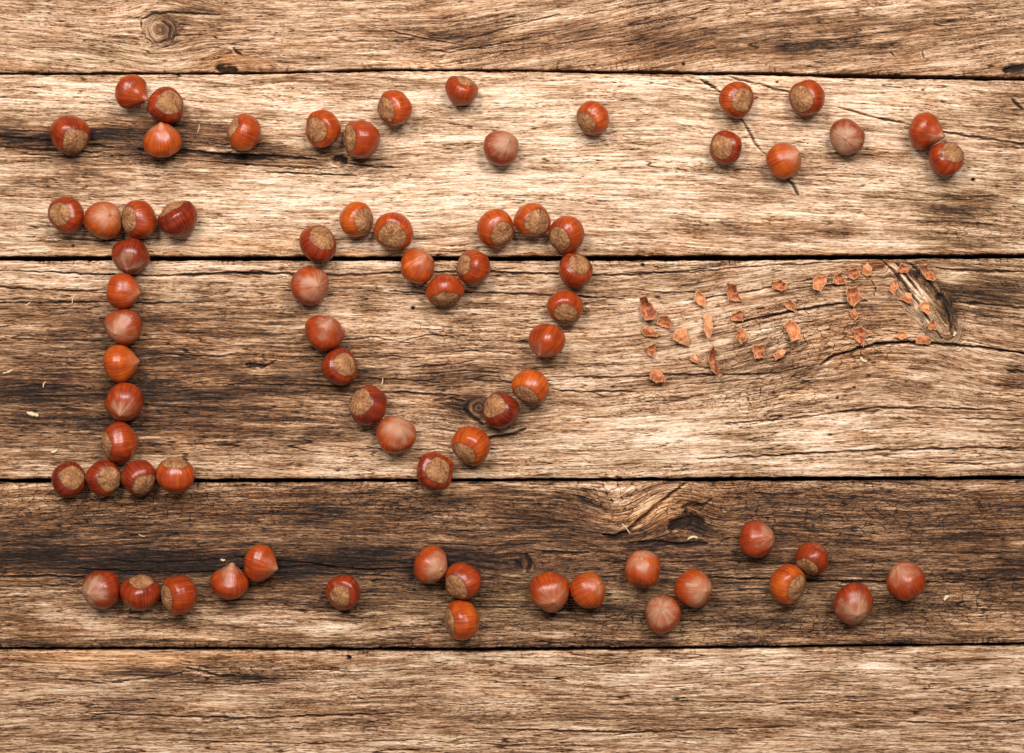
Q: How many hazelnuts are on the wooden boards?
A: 72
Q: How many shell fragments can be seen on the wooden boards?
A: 33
